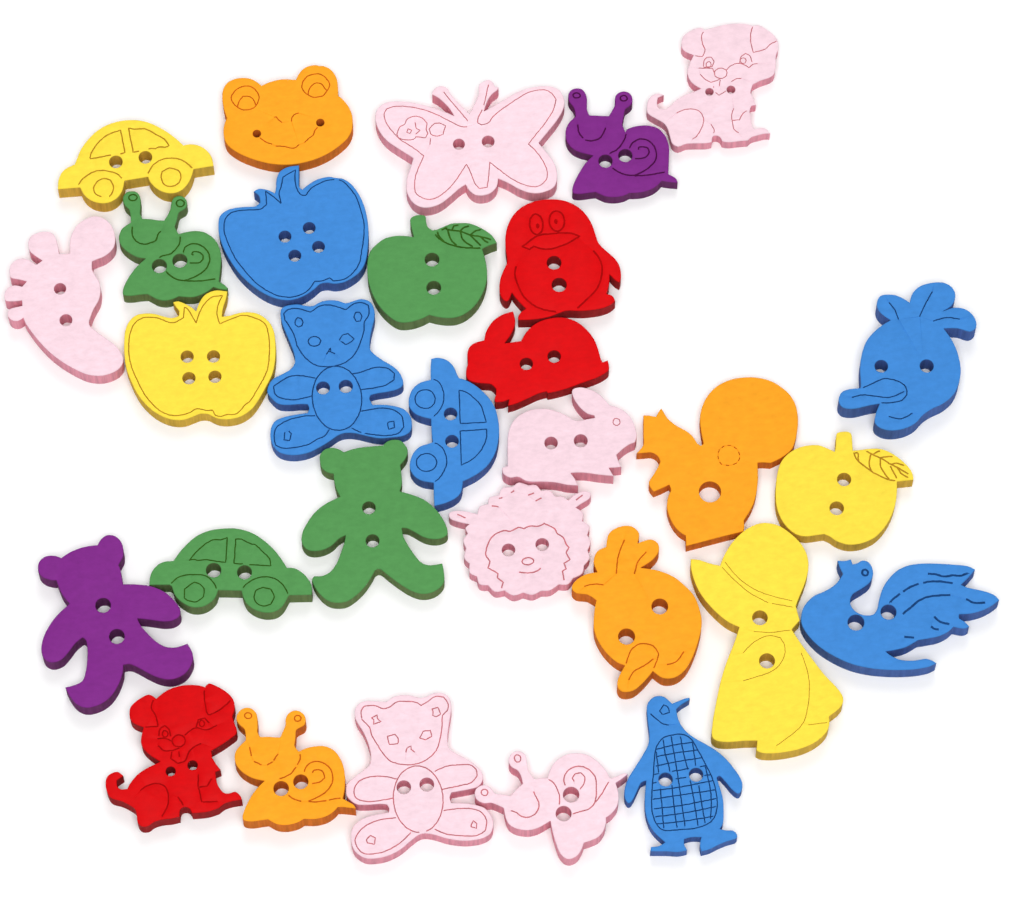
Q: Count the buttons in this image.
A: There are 30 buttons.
